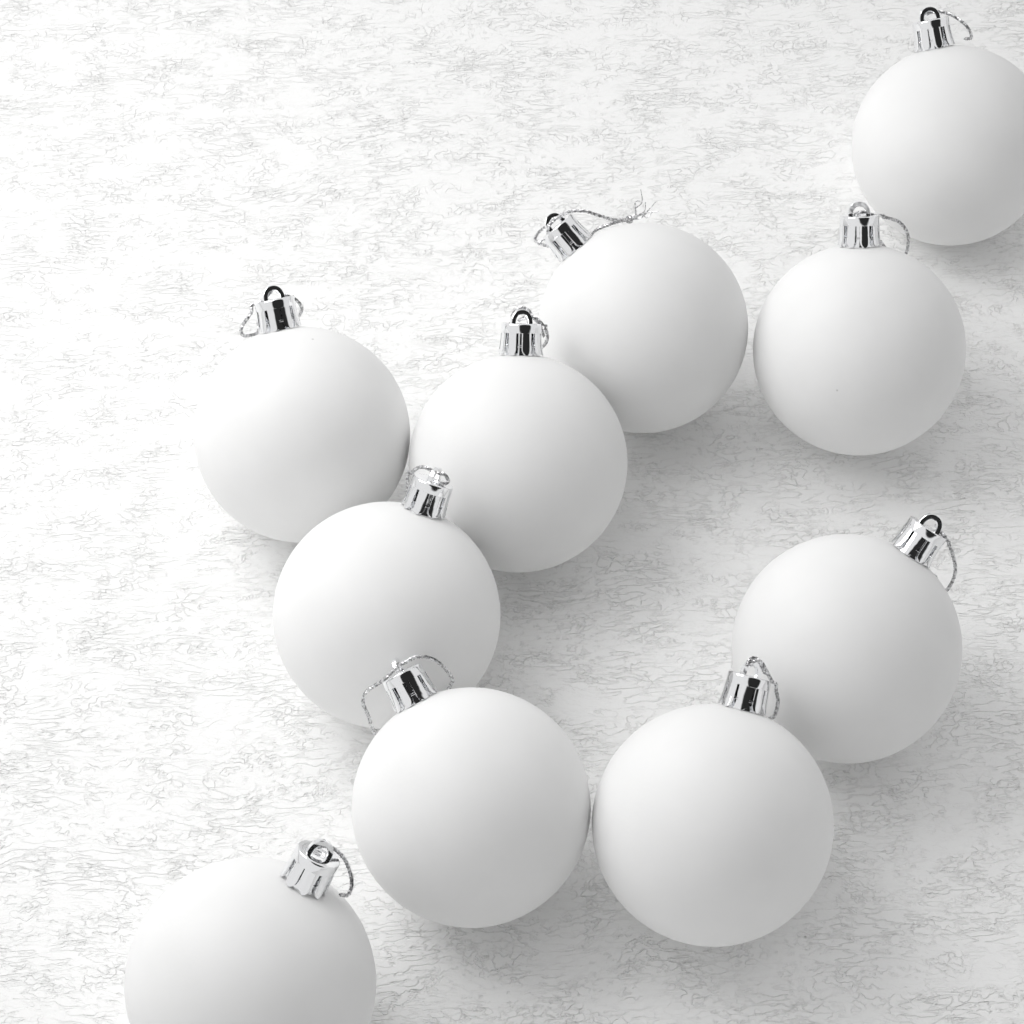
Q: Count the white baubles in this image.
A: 10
